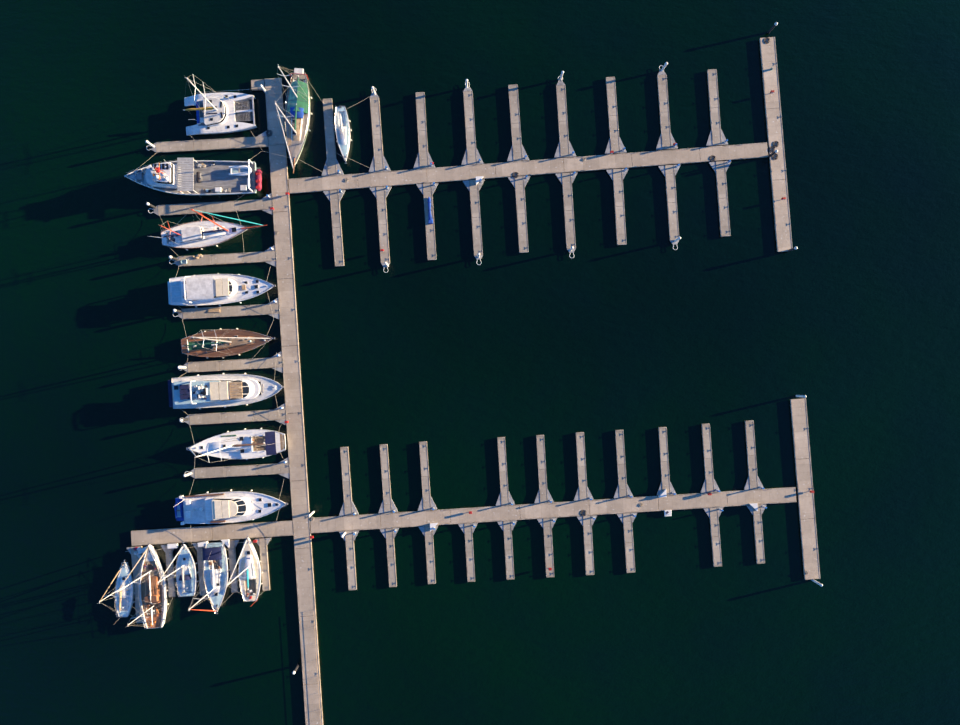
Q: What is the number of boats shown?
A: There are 15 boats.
